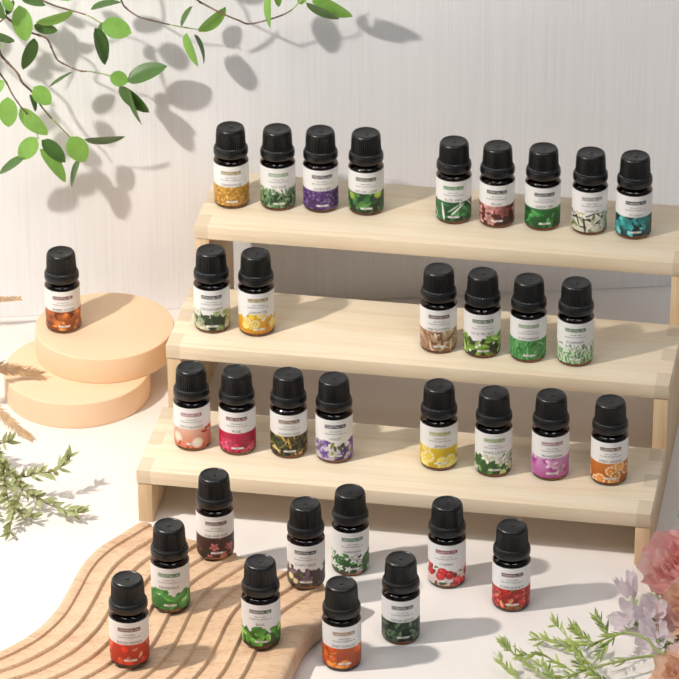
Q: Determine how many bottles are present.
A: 34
